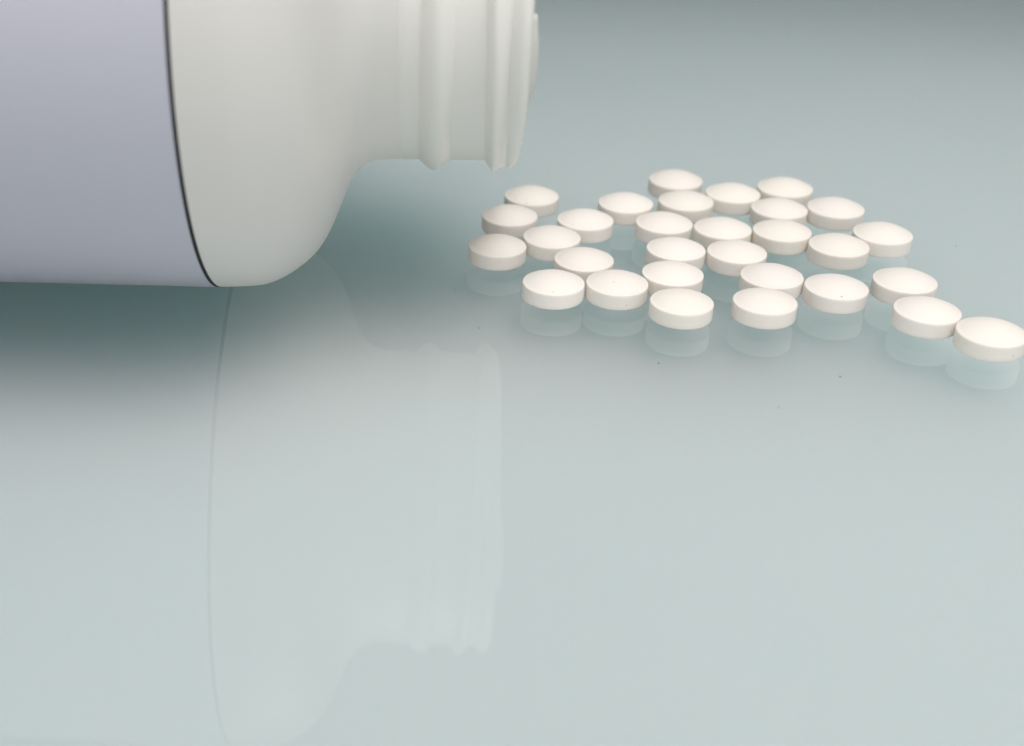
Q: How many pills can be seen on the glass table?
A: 30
